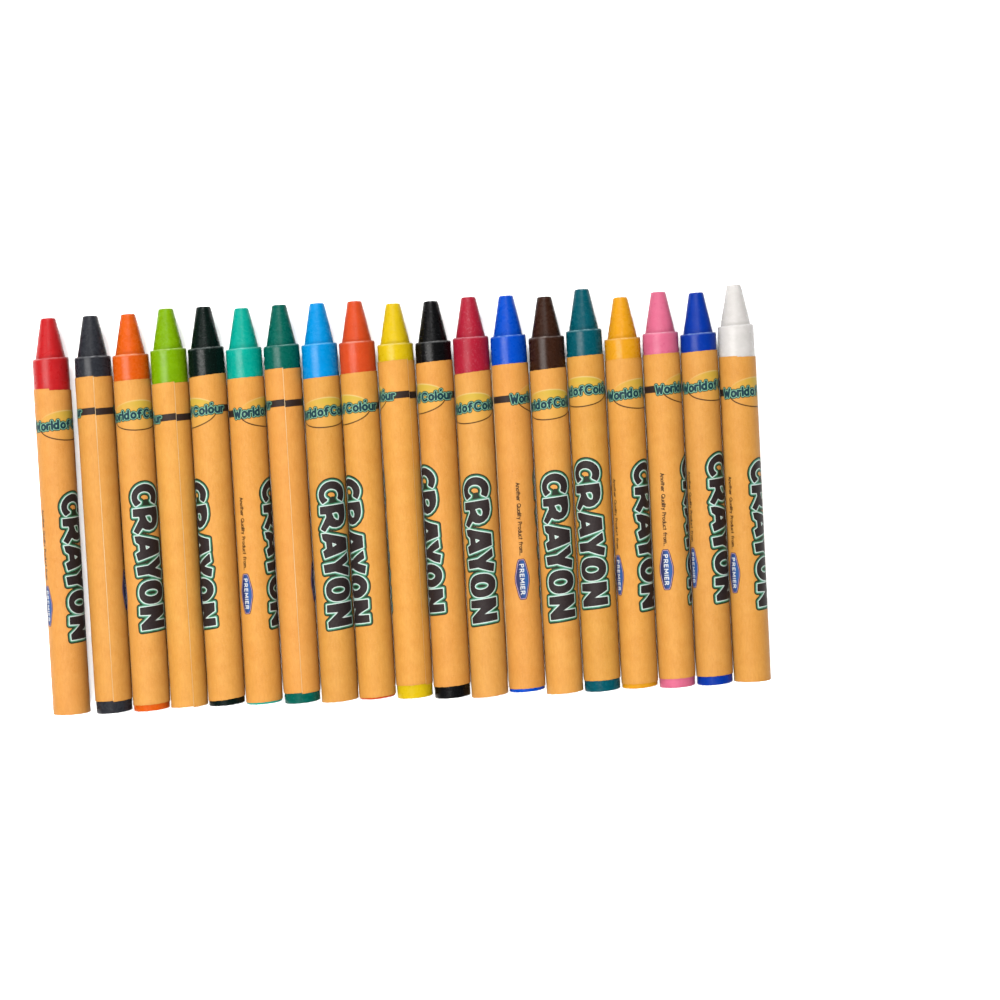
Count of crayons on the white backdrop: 19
